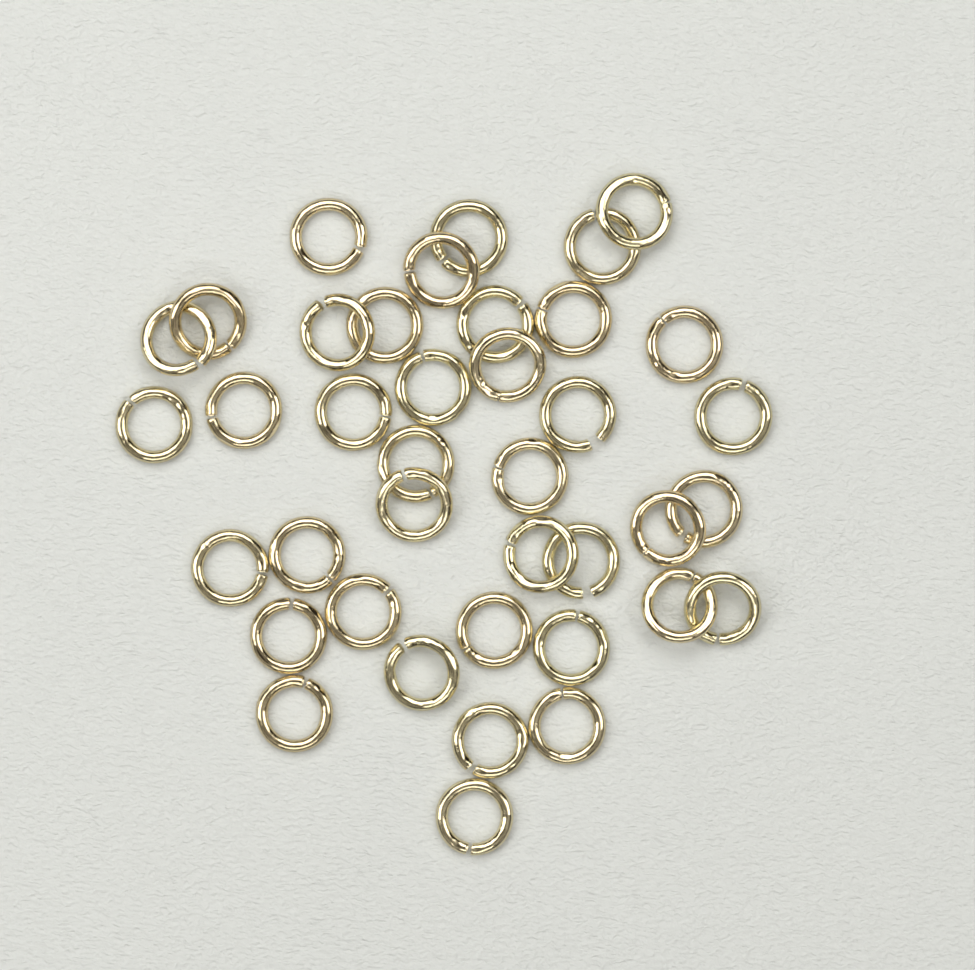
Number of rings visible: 39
